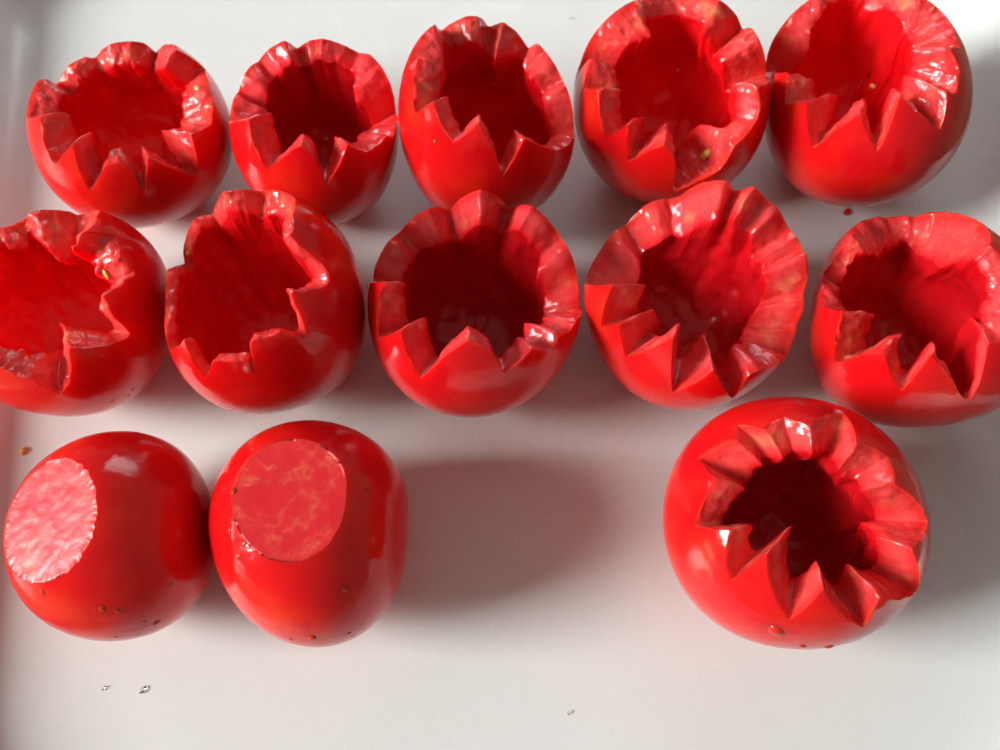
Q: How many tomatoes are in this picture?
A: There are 13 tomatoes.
